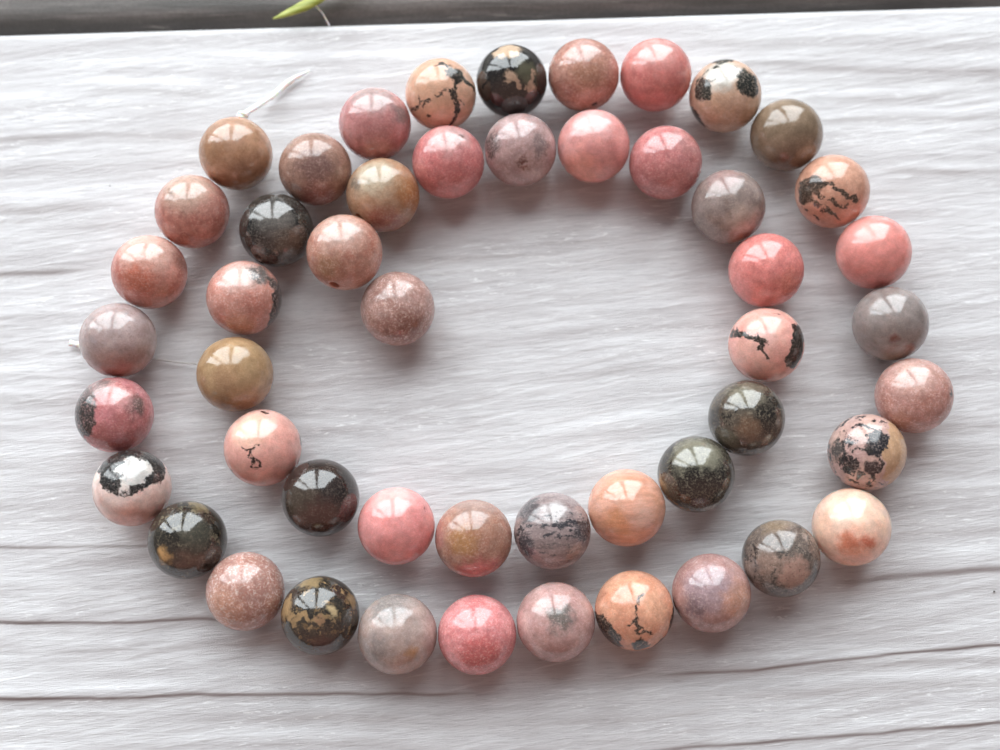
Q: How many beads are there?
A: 50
